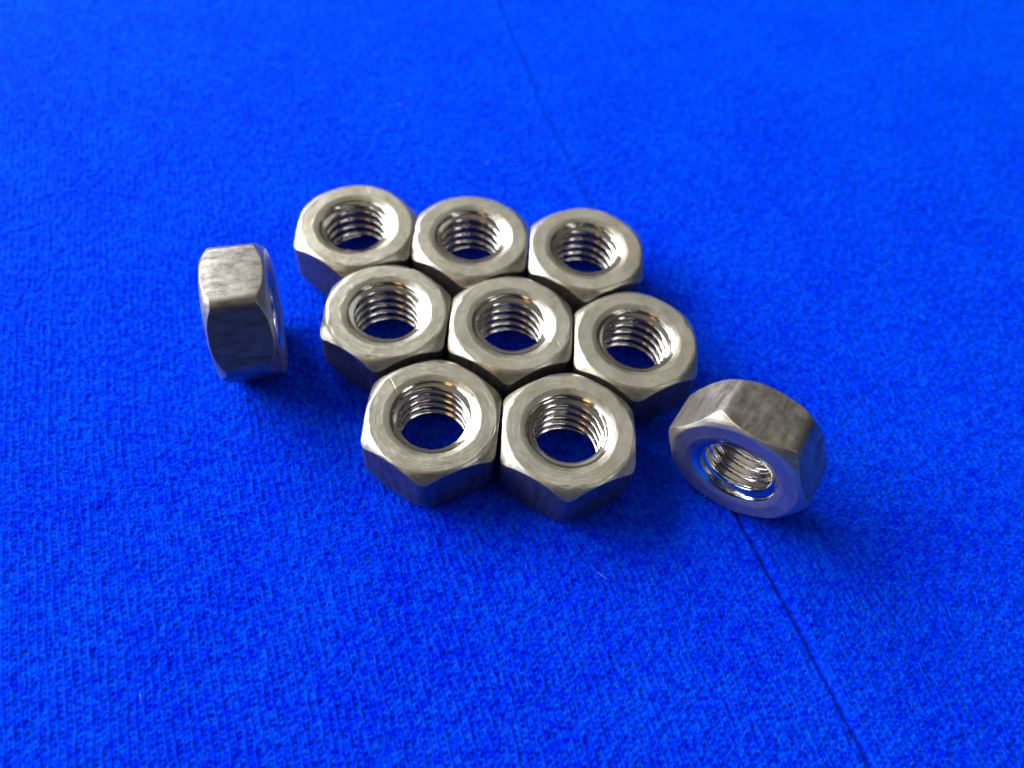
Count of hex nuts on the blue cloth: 10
